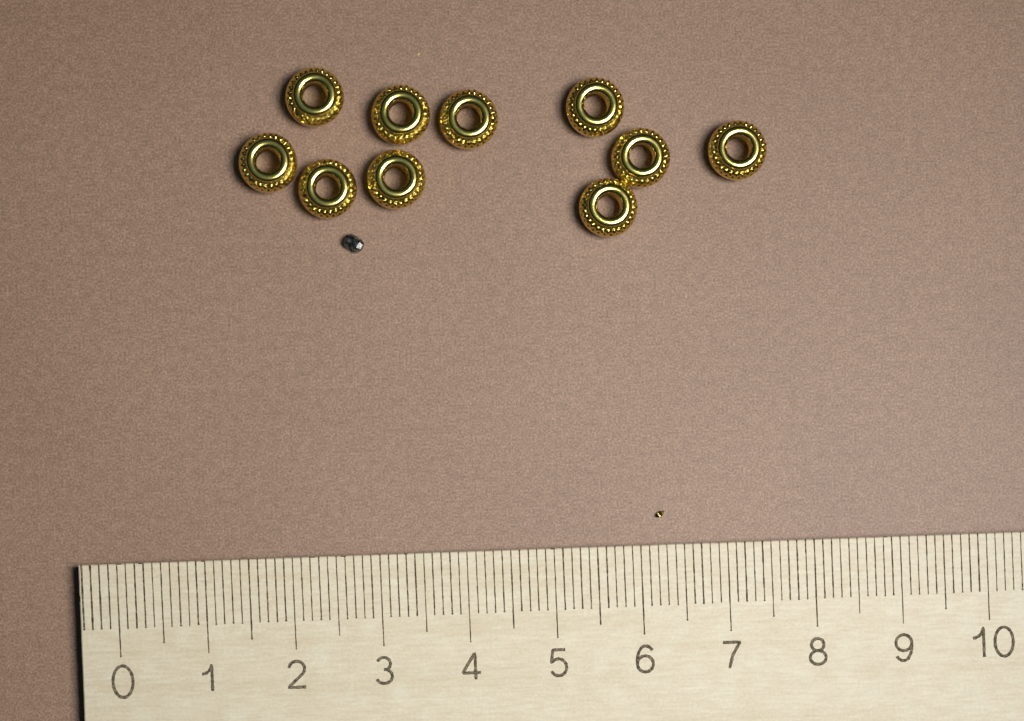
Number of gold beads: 10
